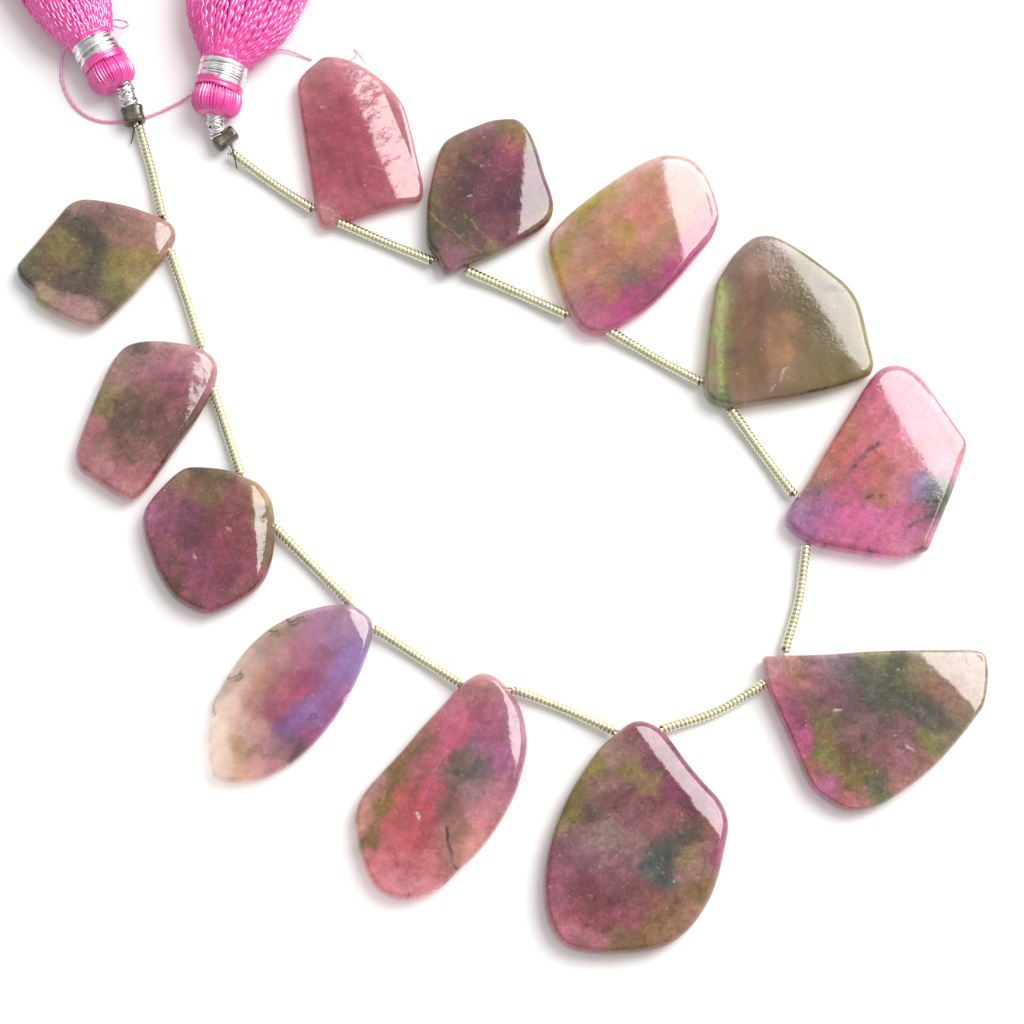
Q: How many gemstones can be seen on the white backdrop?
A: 12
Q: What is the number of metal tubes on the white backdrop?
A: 13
